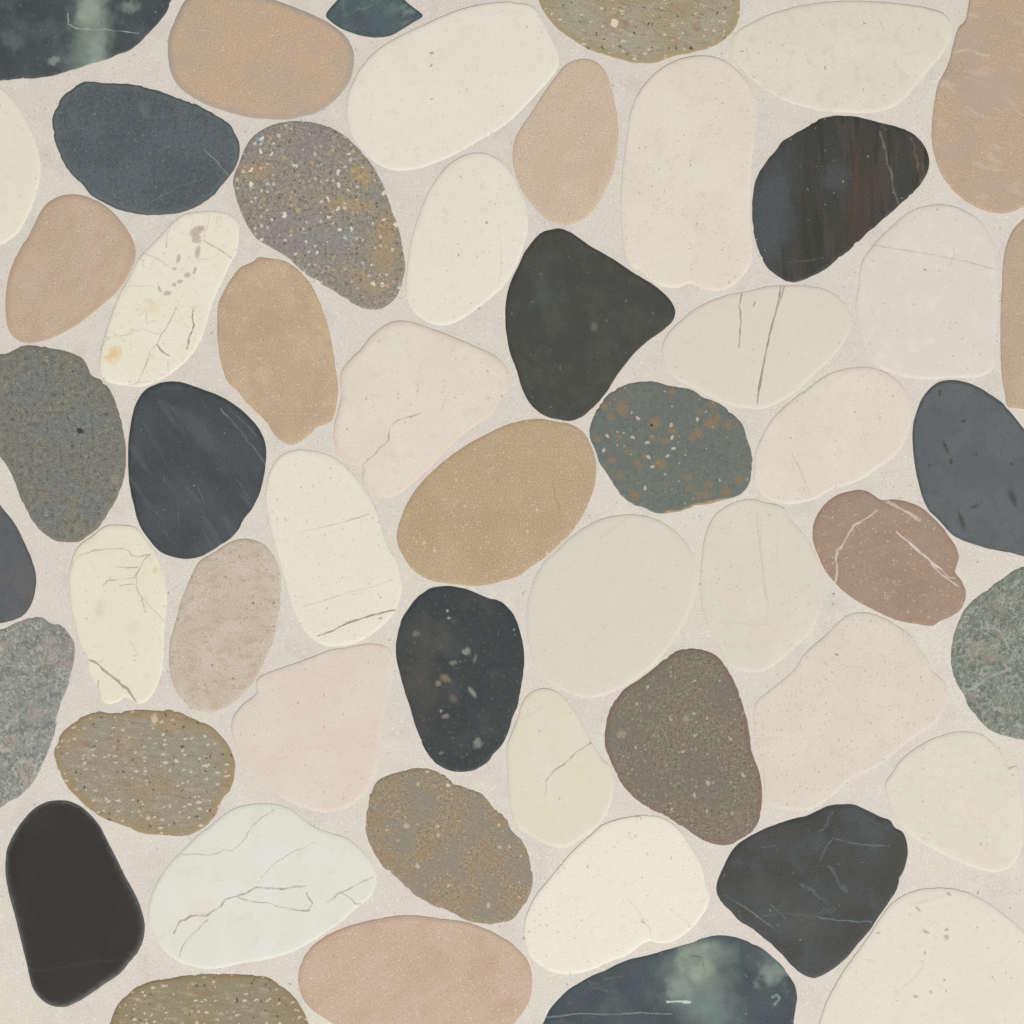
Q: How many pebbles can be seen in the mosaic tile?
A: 53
